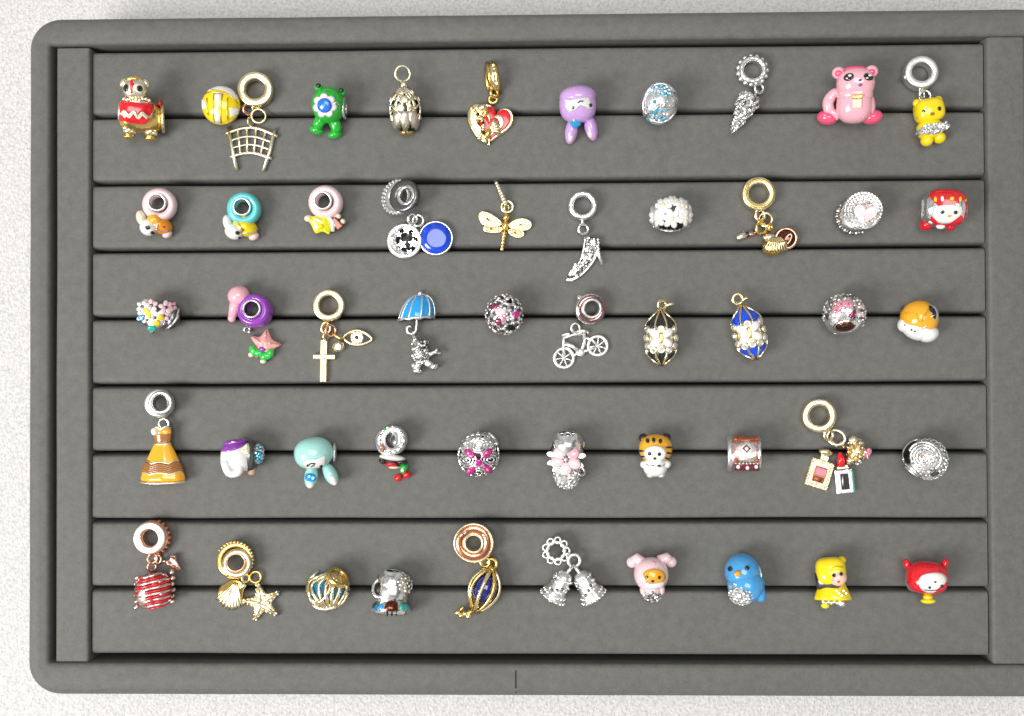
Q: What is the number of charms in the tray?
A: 50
